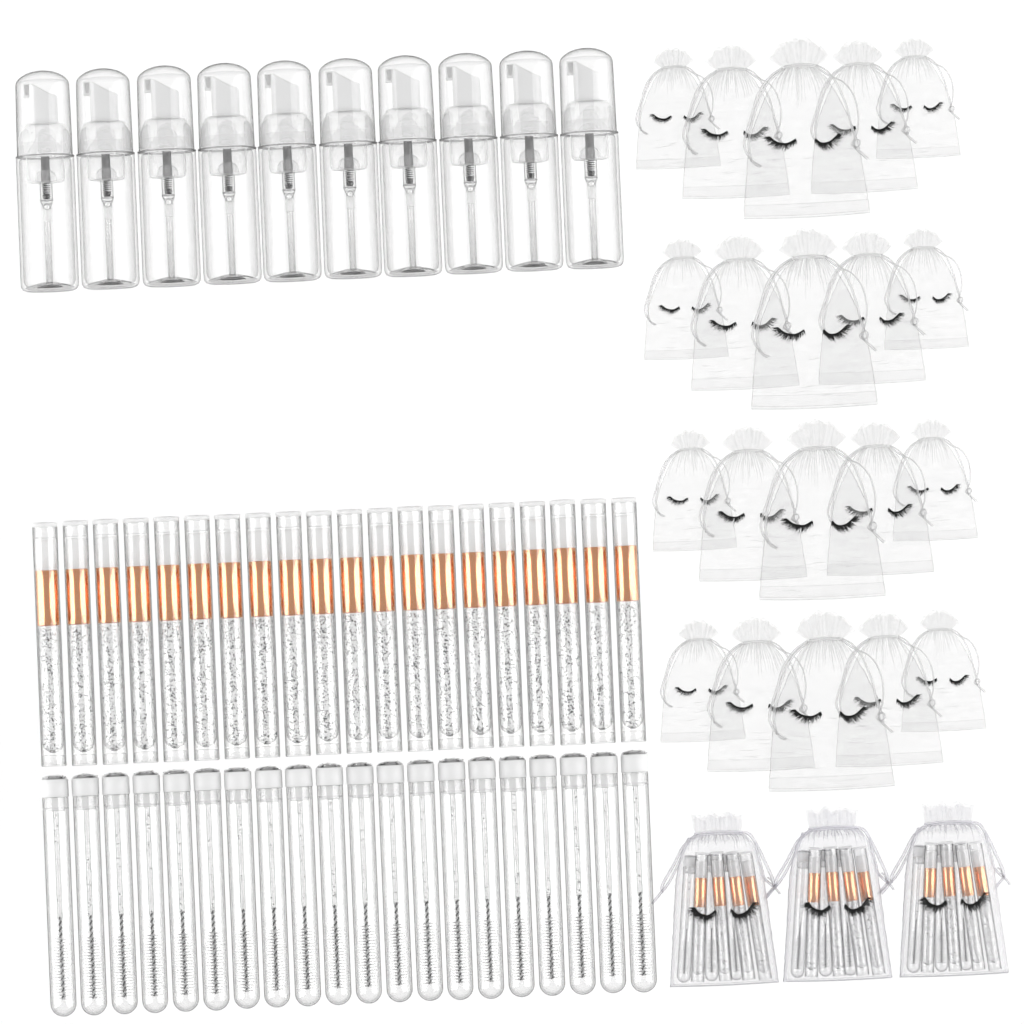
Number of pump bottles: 10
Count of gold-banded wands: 32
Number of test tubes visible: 29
